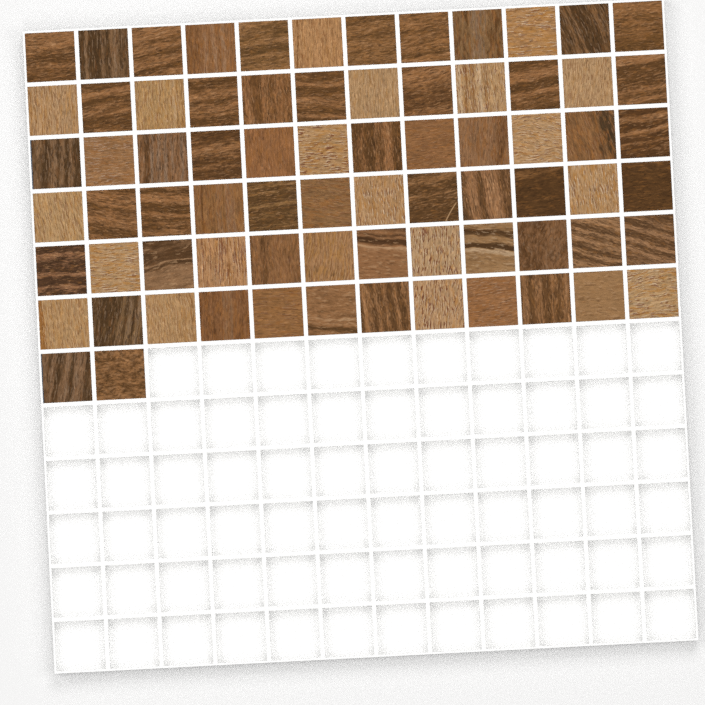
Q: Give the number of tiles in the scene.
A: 74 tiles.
